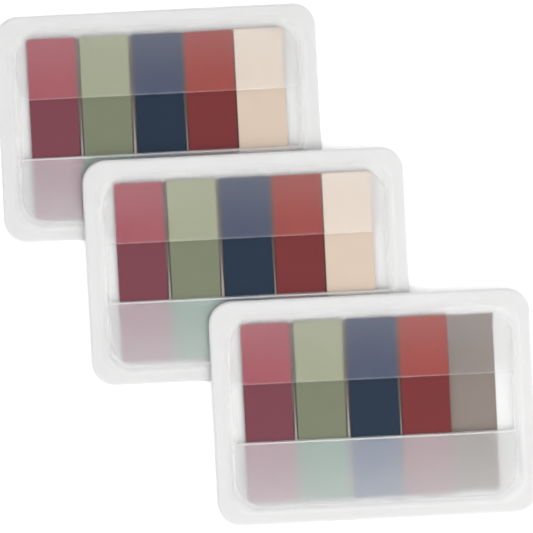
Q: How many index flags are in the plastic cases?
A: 14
